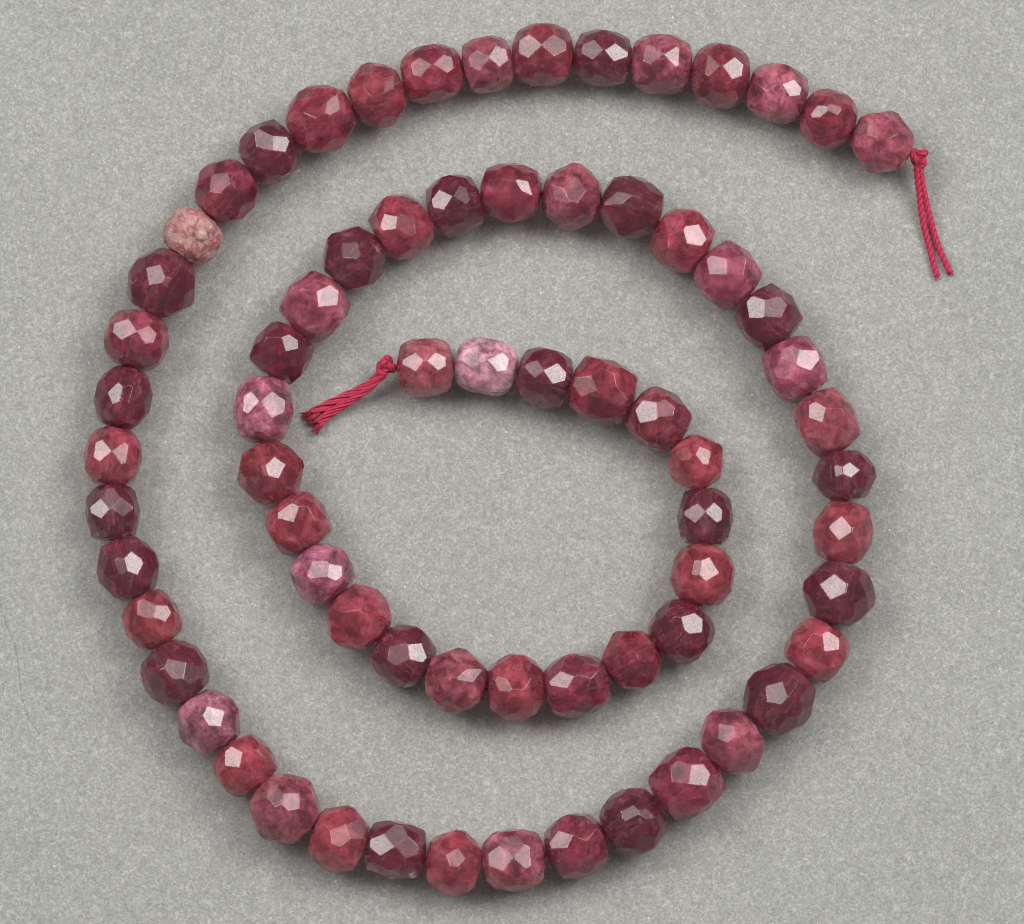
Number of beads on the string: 70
